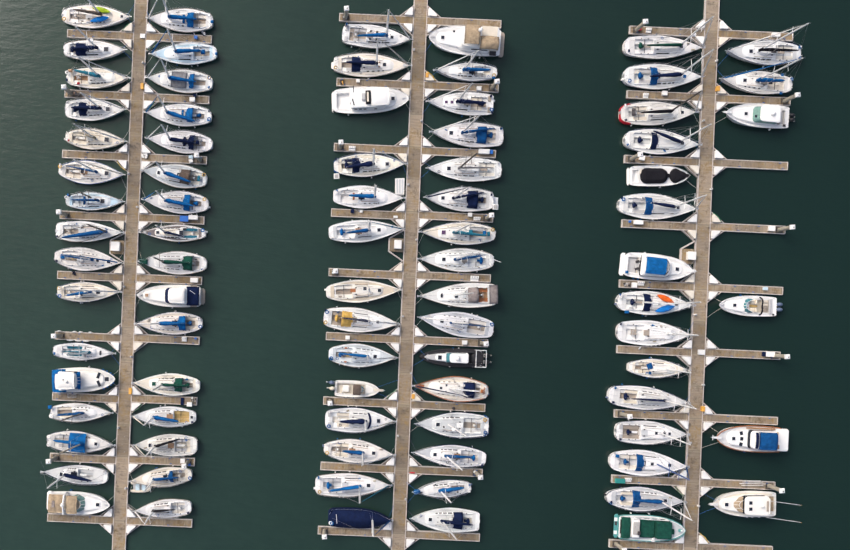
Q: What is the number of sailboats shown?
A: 69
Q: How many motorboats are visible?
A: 14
